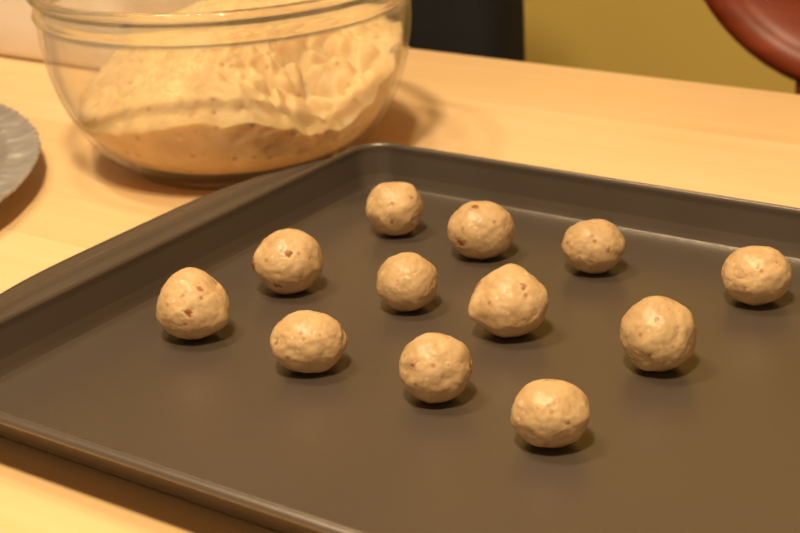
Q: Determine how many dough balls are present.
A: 12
